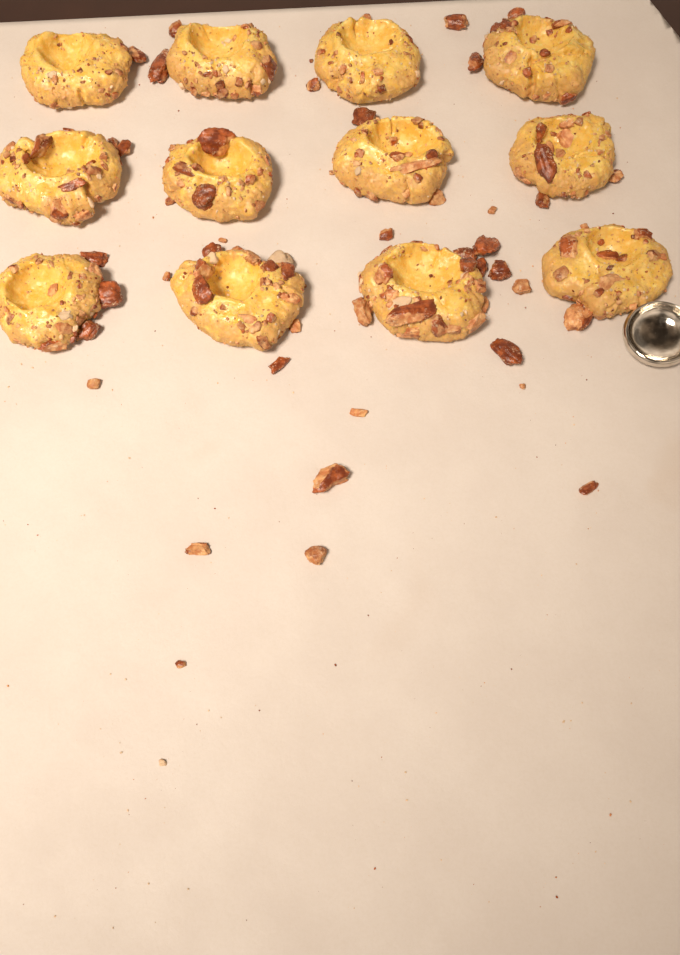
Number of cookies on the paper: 12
